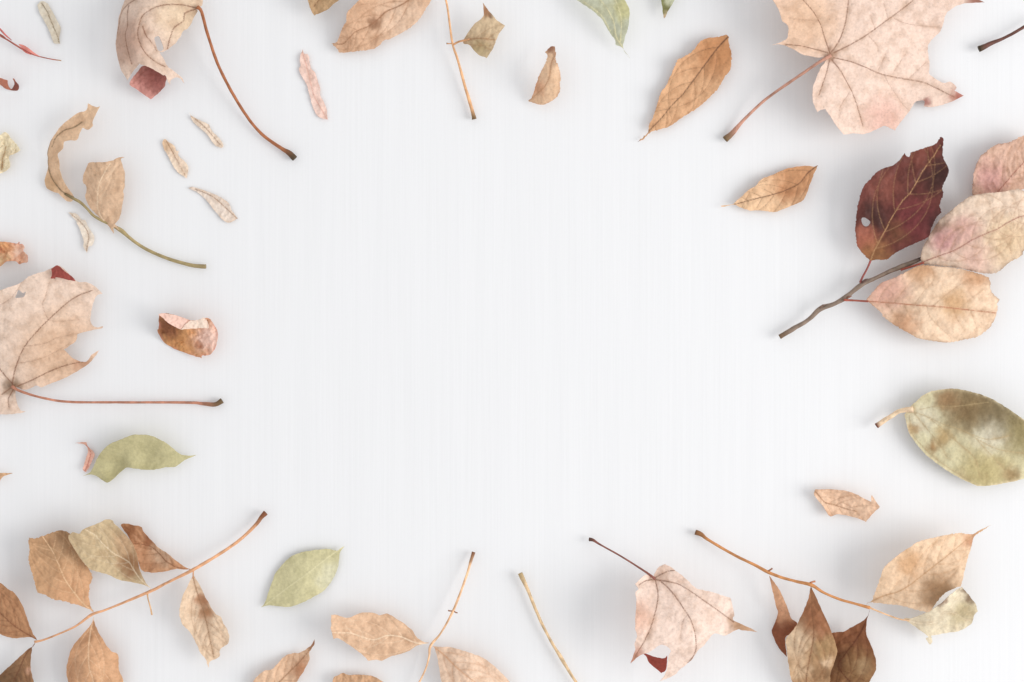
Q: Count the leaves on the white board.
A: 50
